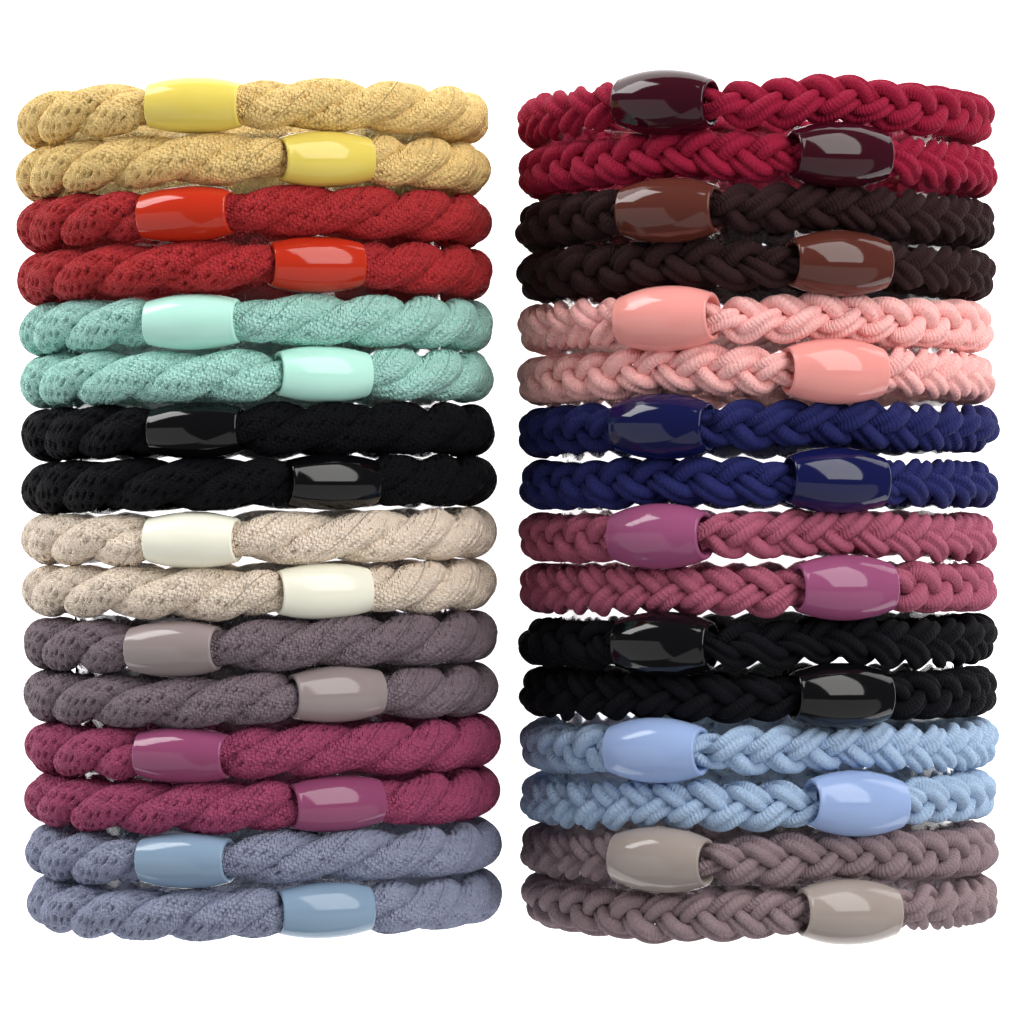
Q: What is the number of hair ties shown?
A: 32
